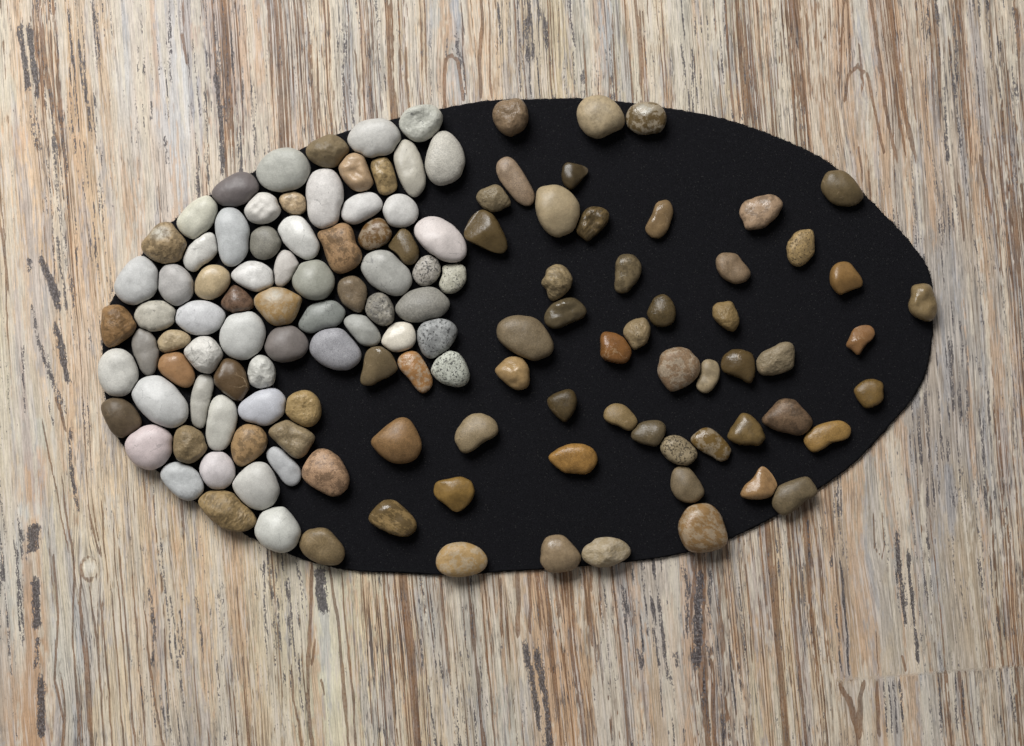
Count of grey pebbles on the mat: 50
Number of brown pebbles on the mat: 77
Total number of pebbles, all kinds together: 127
